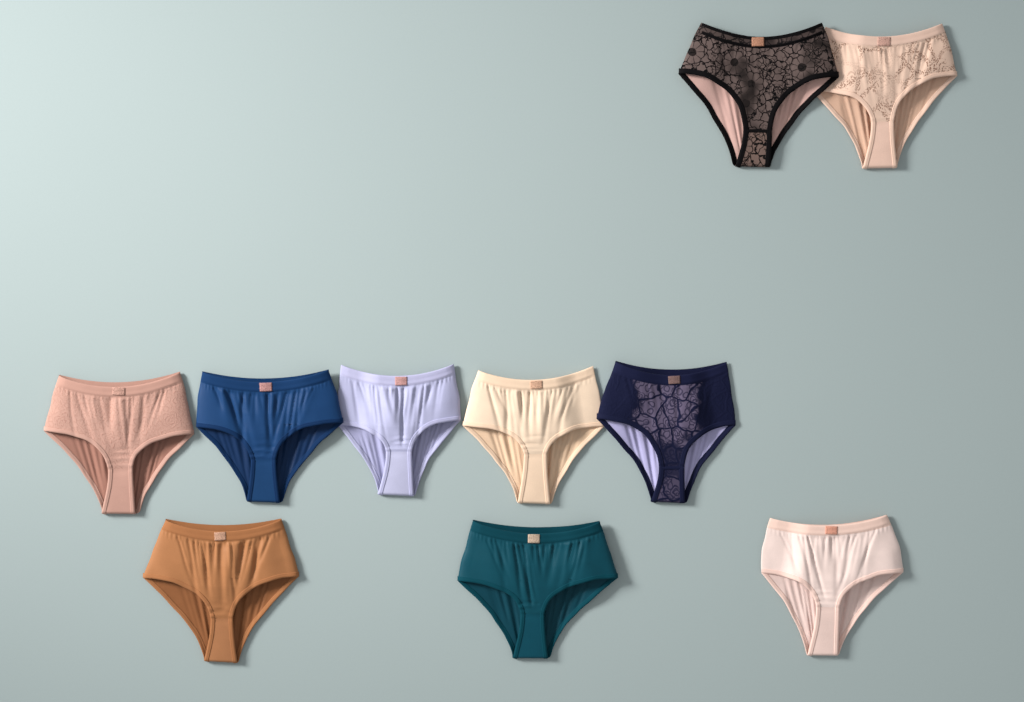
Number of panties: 10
